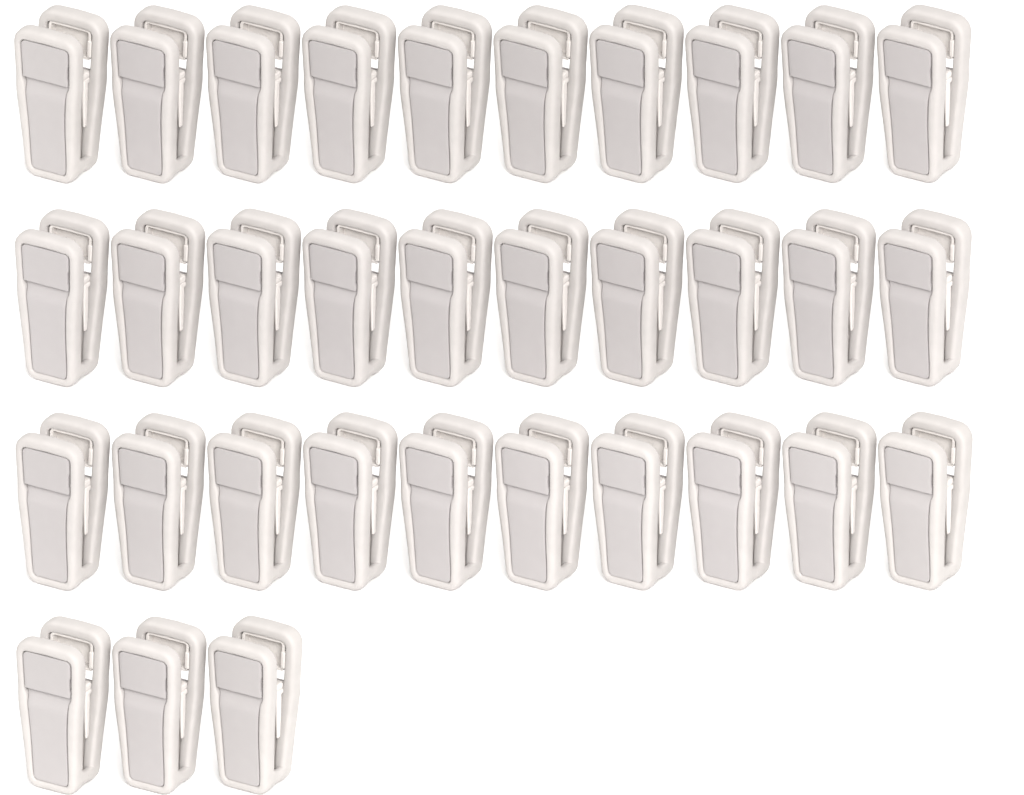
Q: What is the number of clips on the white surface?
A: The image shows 33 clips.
